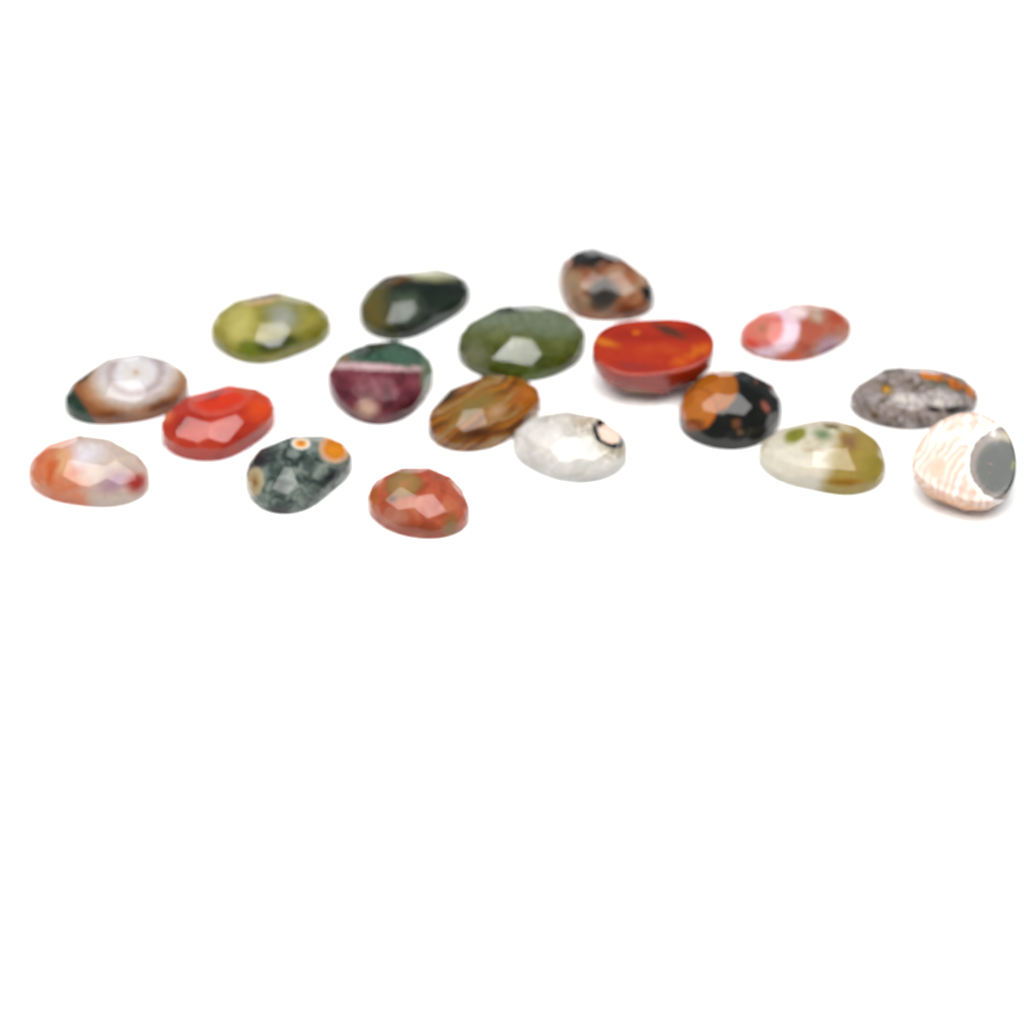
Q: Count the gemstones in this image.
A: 18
